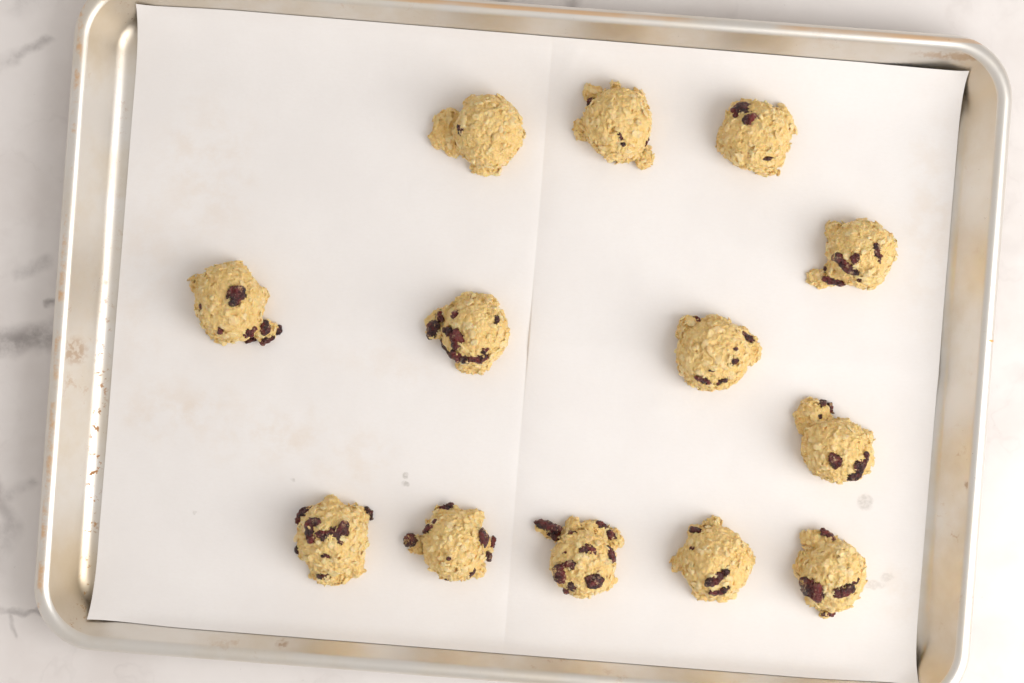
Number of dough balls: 13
